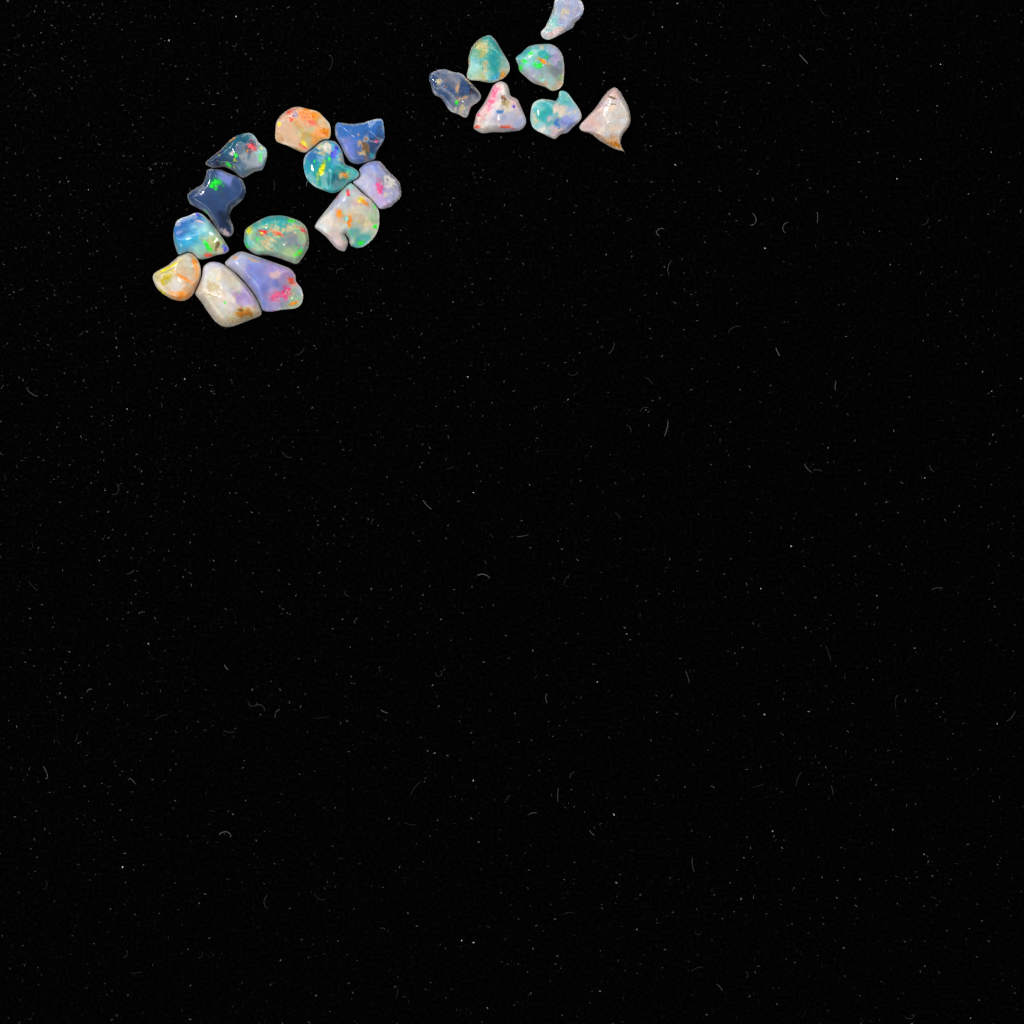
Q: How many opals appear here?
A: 19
